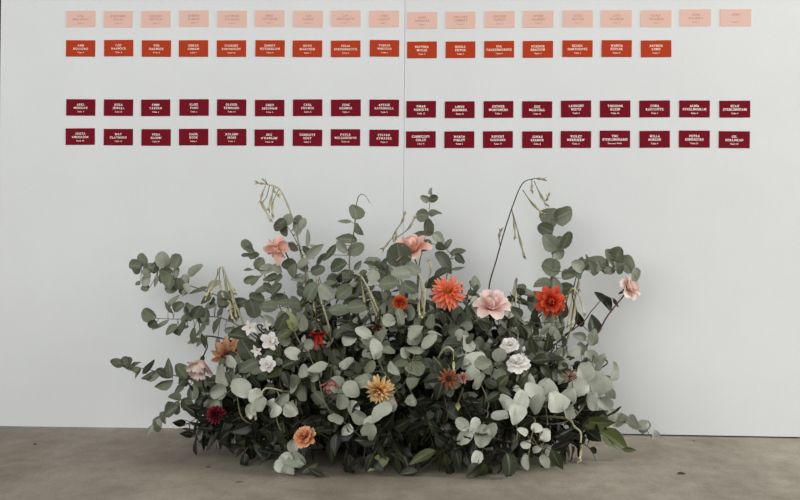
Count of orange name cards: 16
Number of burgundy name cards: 36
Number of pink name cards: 18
